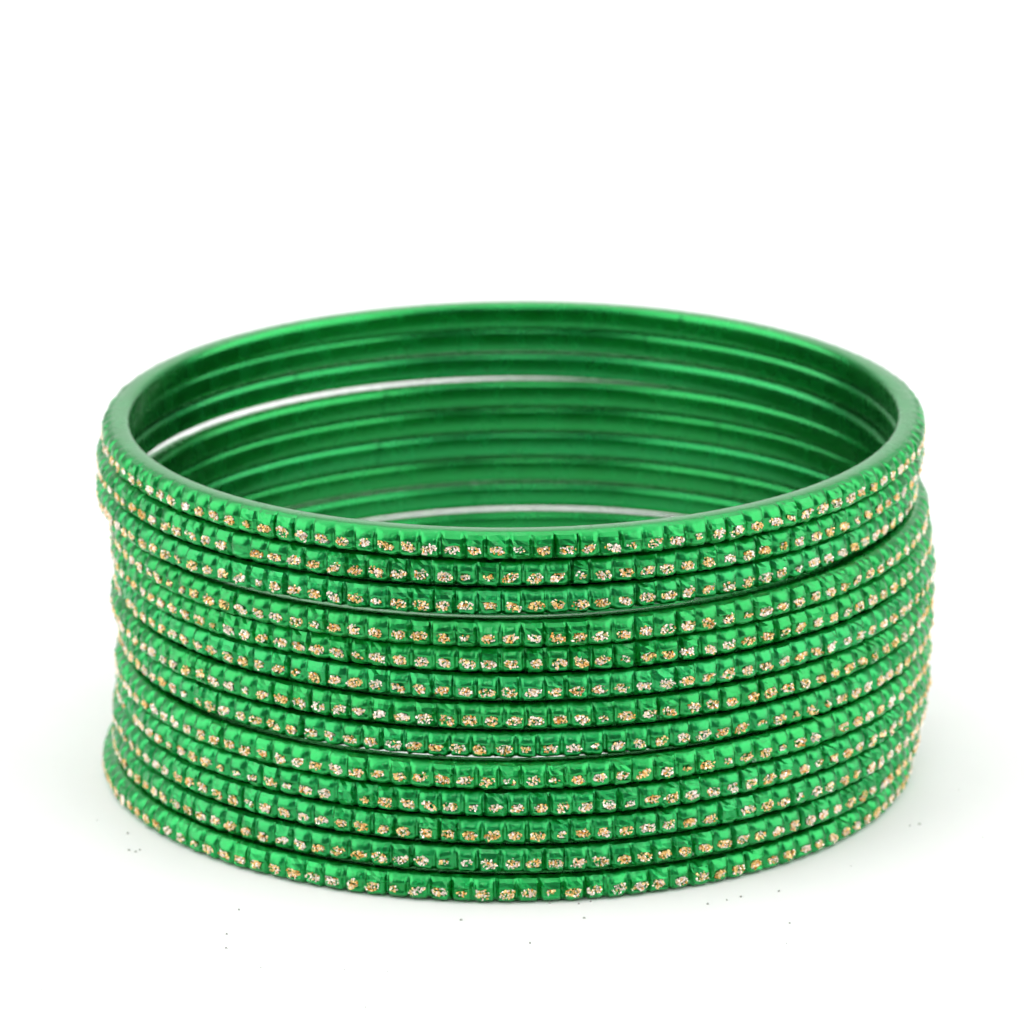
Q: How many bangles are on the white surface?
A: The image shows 13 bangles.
